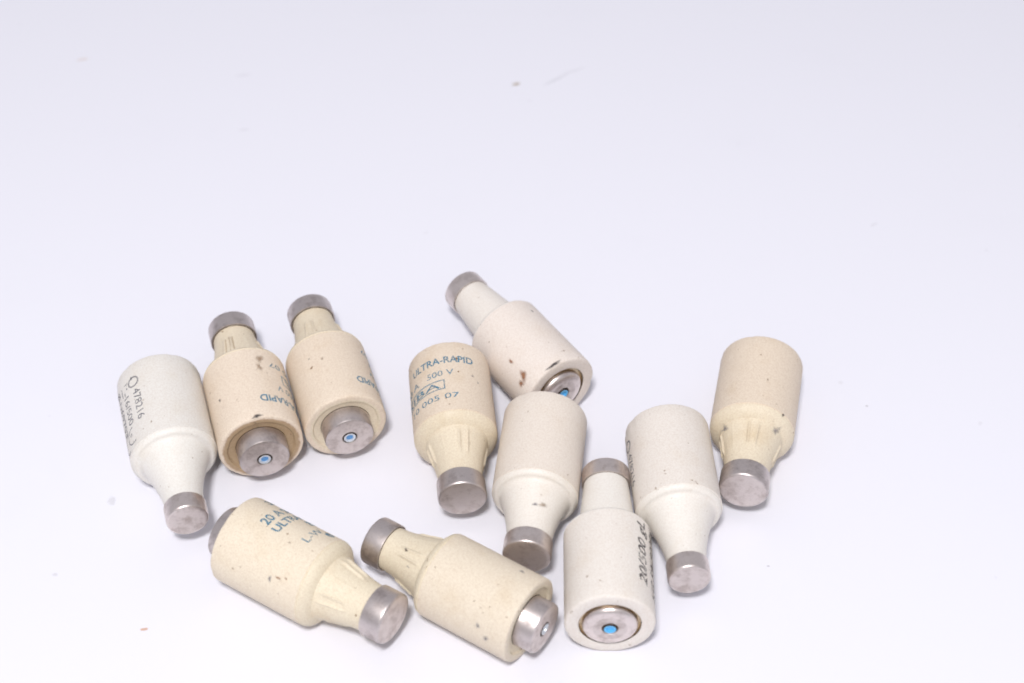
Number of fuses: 11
